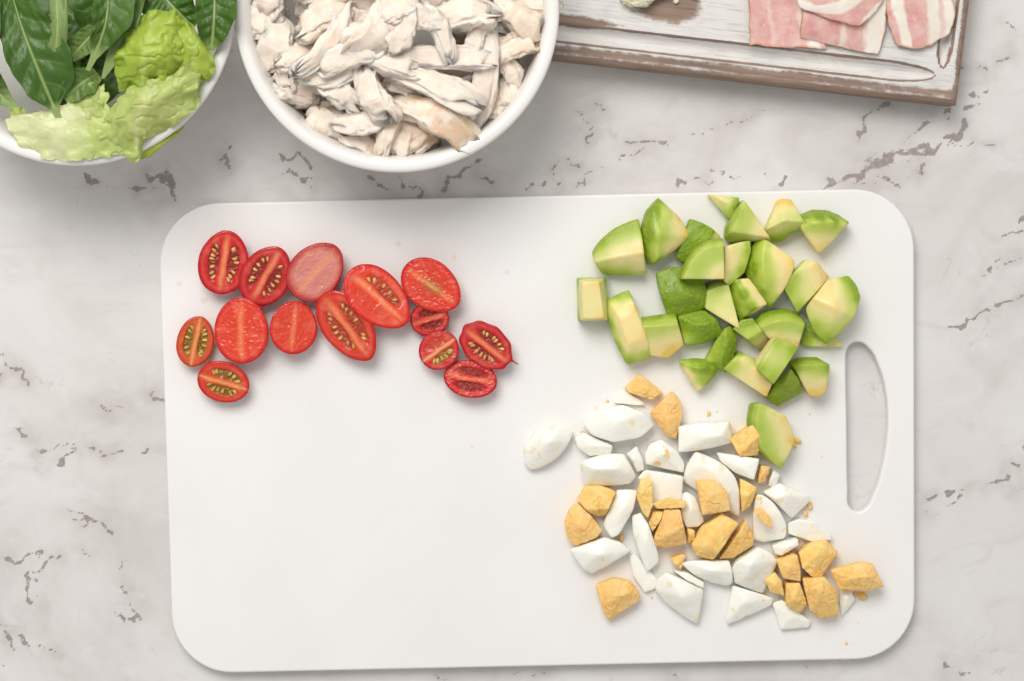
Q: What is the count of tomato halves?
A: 14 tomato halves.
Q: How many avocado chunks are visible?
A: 29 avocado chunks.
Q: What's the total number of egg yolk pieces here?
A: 24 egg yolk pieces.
